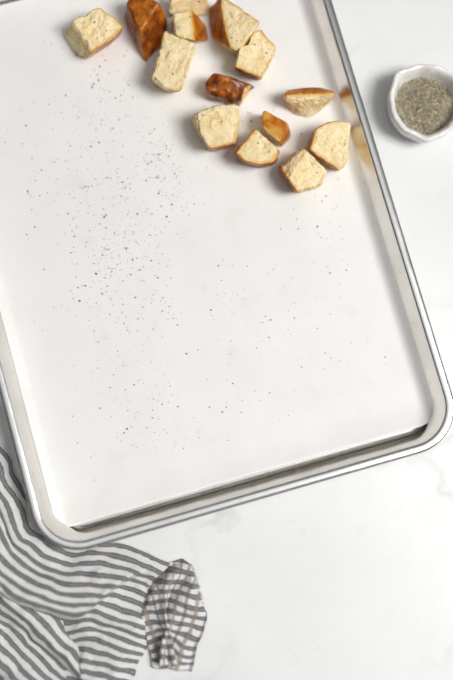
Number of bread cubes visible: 14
